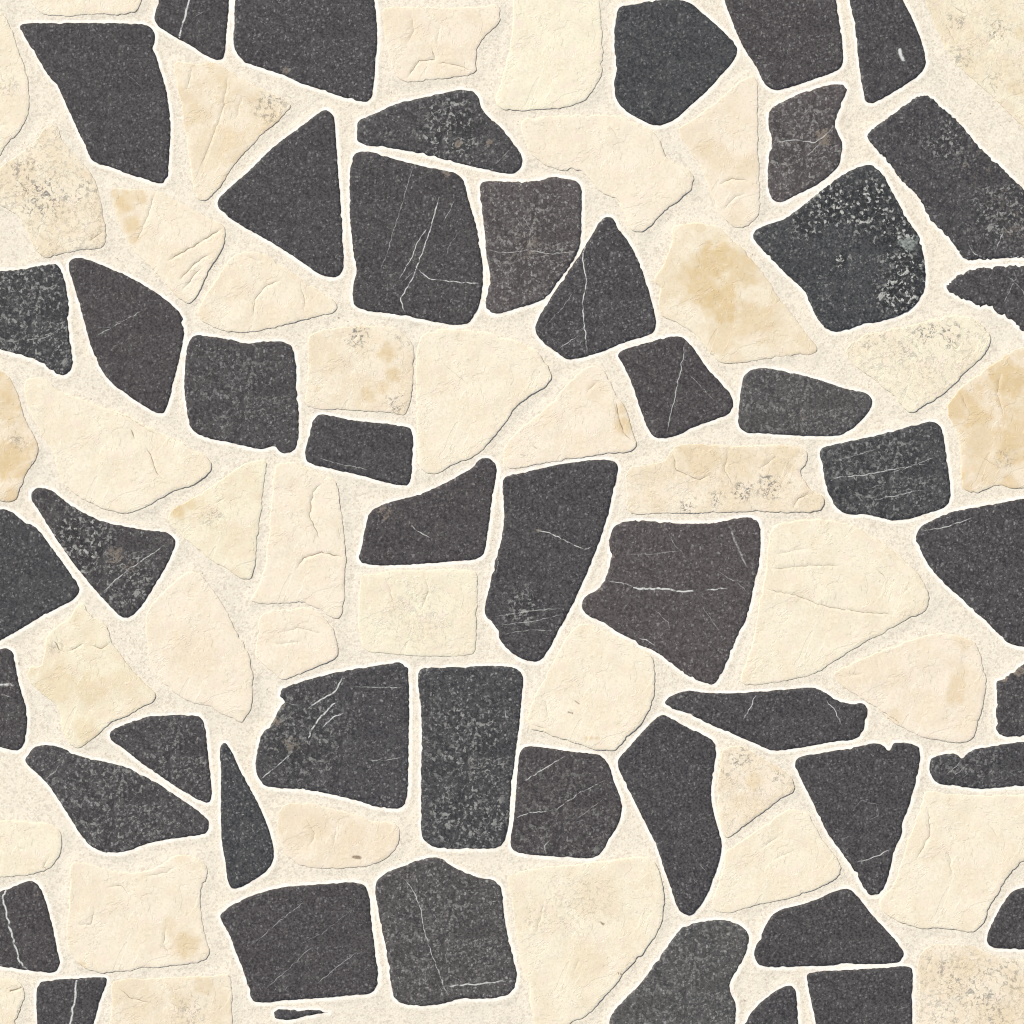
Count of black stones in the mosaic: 50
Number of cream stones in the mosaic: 39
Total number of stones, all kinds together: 89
